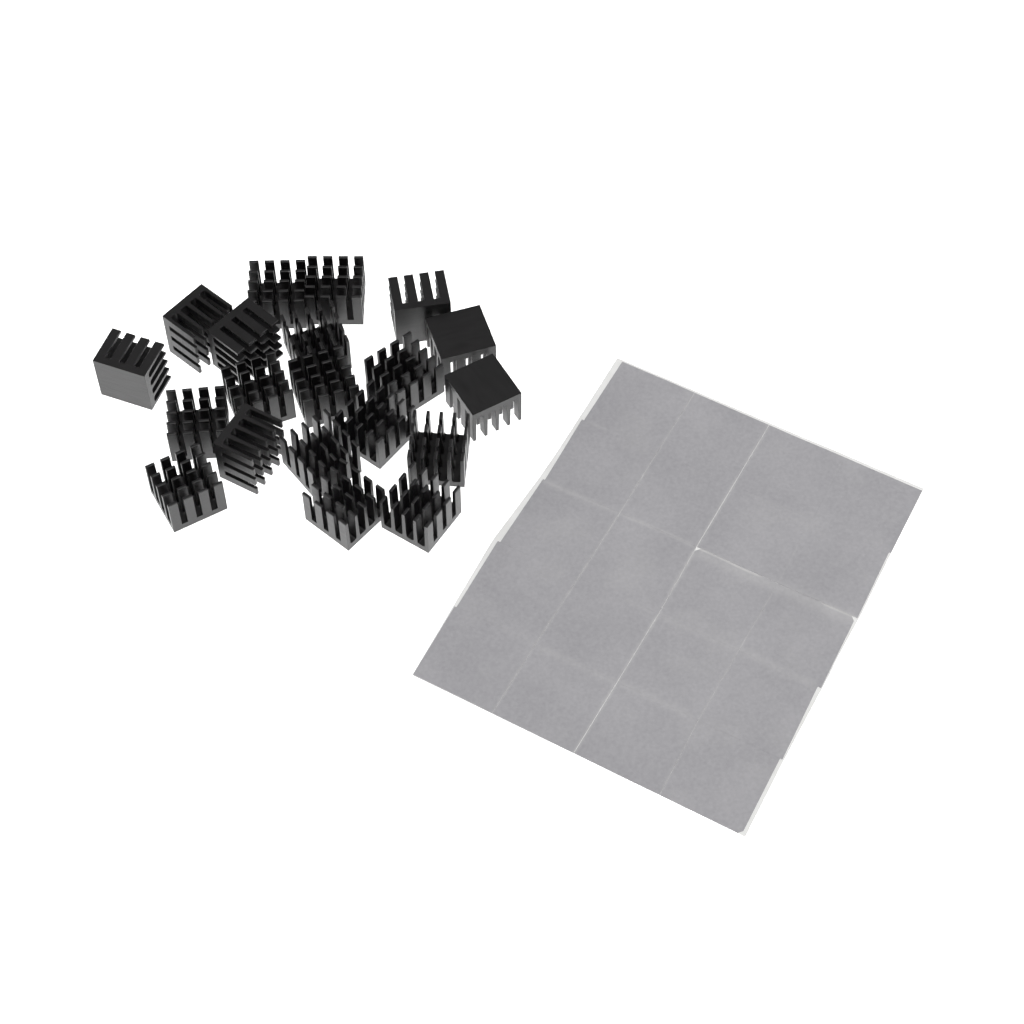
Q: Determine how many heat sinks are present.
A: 20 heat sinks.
